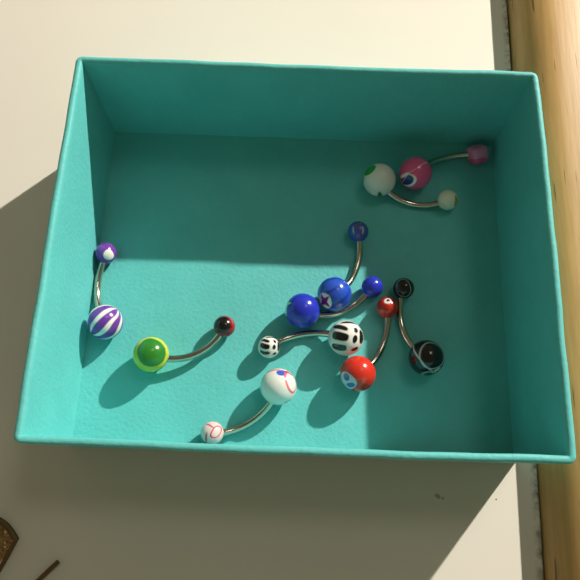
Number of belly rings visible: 10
